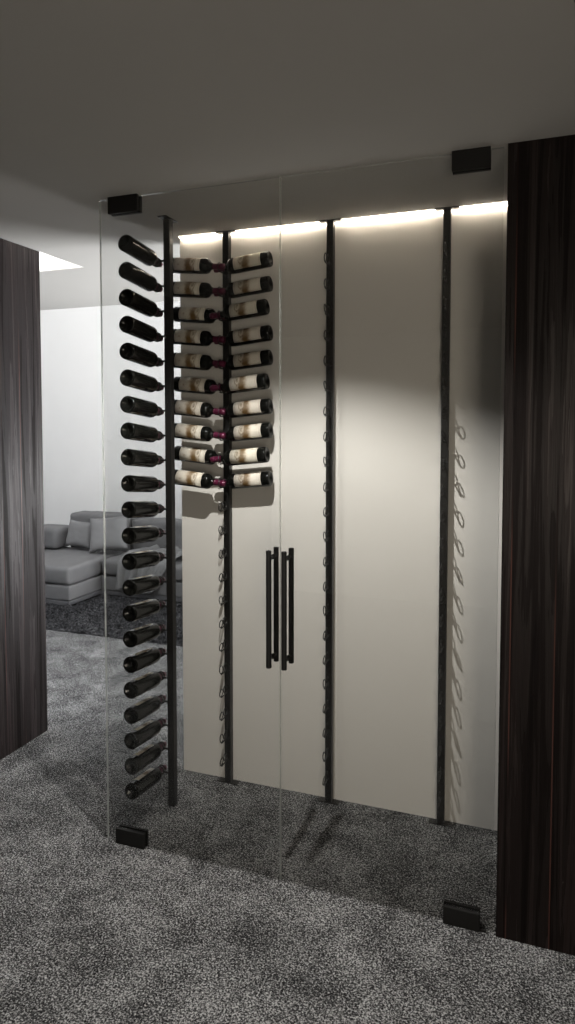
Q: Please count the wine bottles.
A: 42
